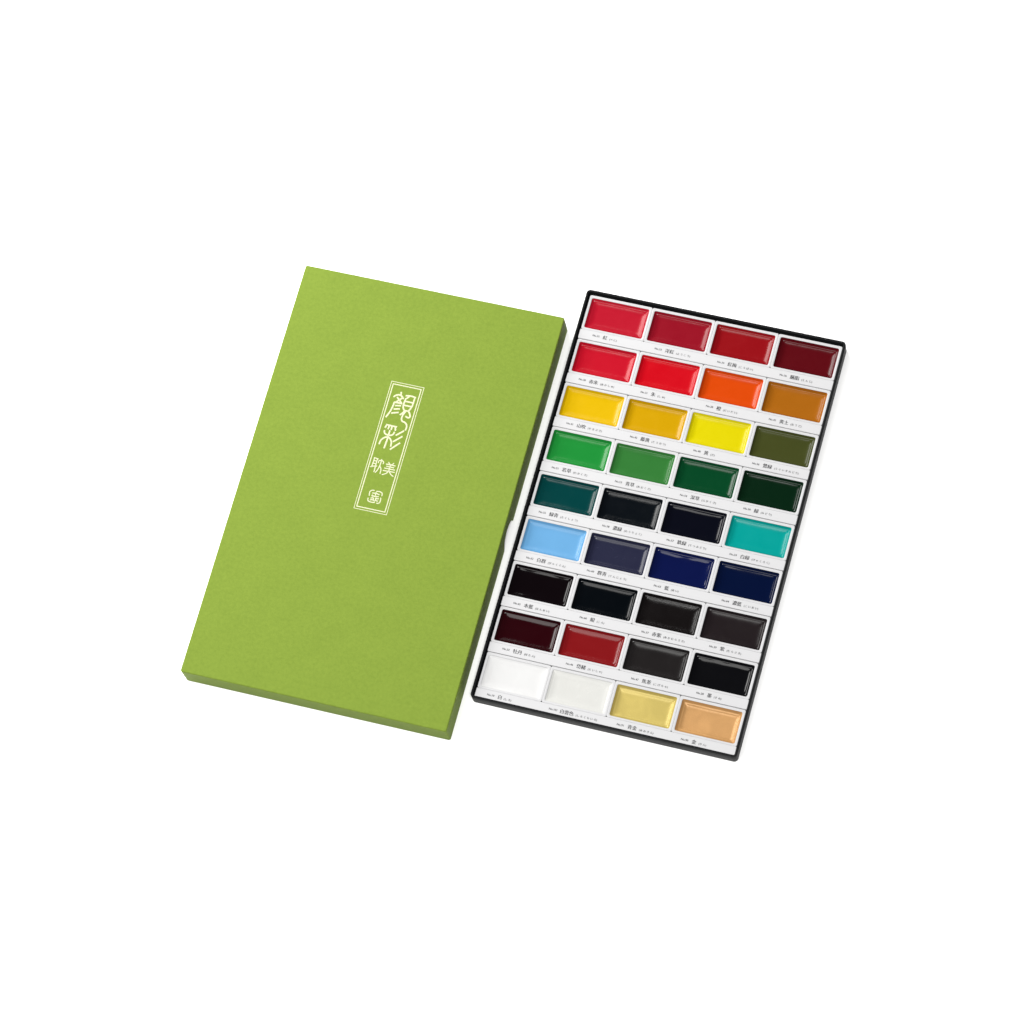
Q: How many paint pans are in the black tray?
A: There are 36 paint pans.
